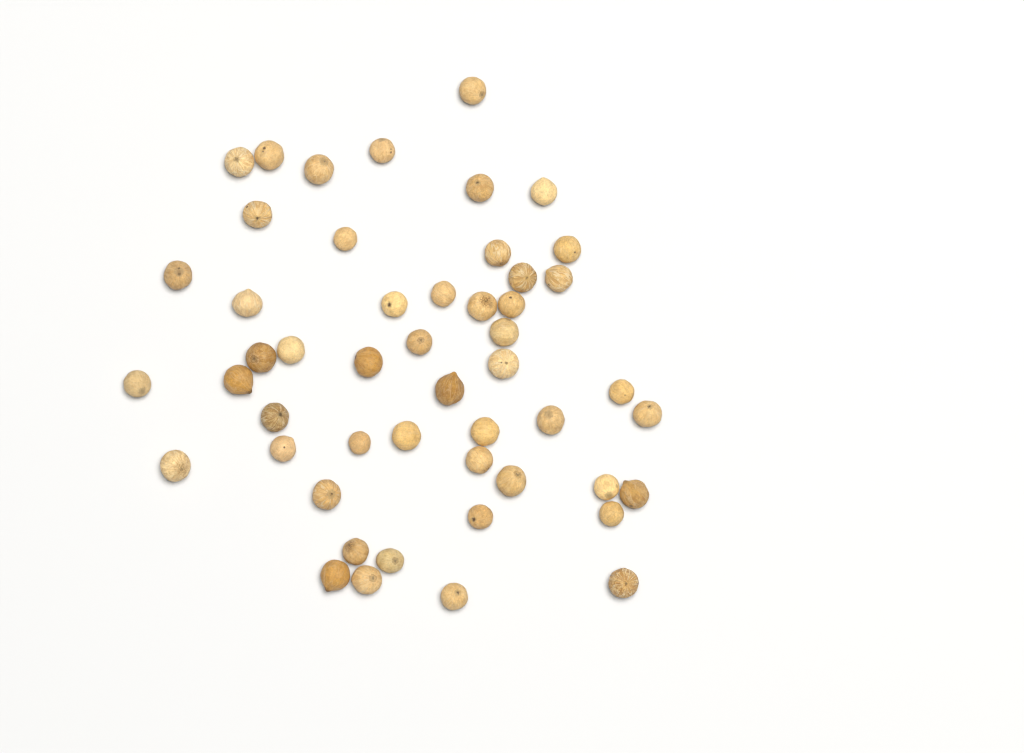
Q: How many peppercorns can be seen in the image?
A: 50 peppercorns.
